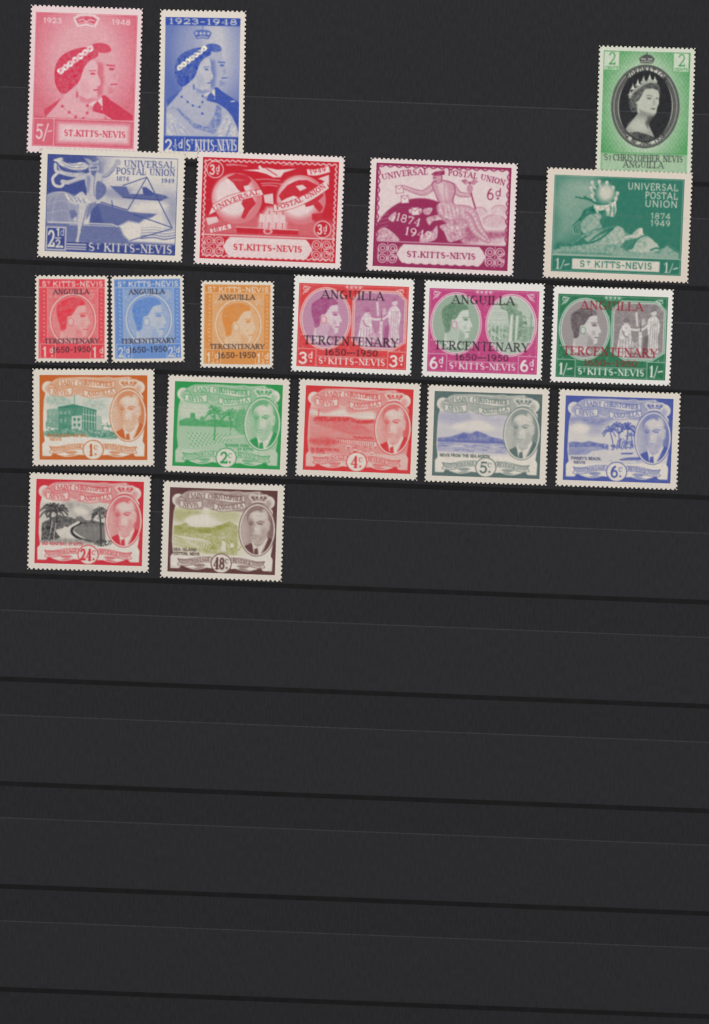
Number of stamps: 20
